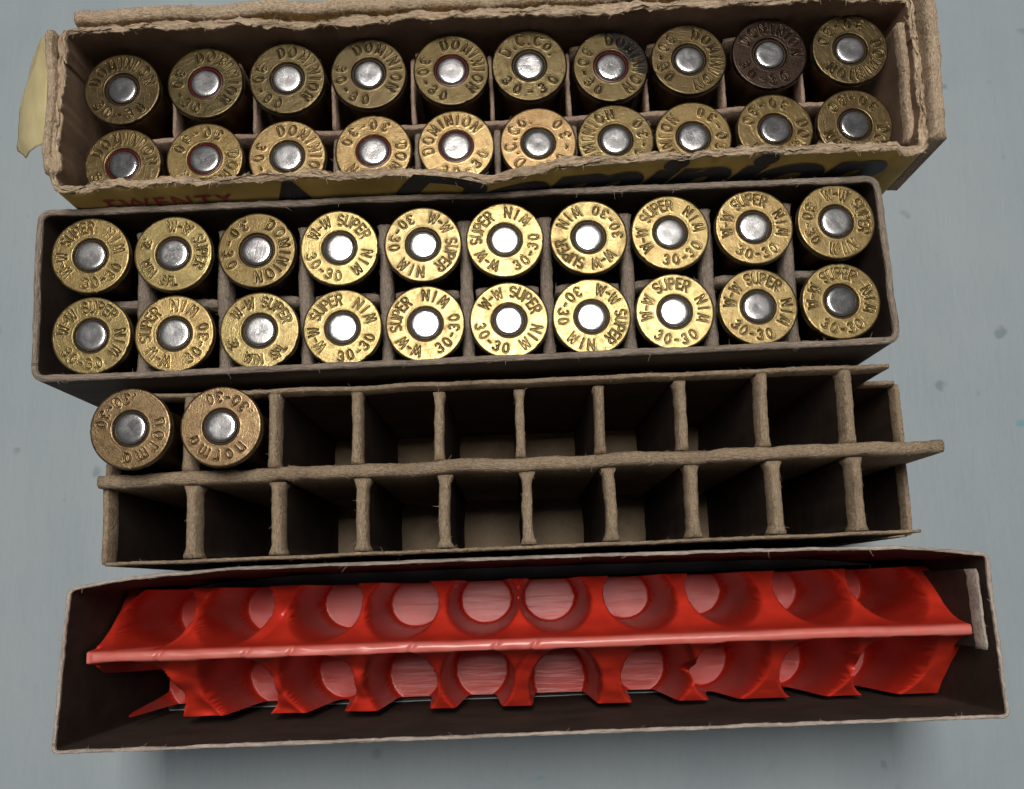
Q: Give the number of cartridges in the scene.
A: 42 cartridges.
